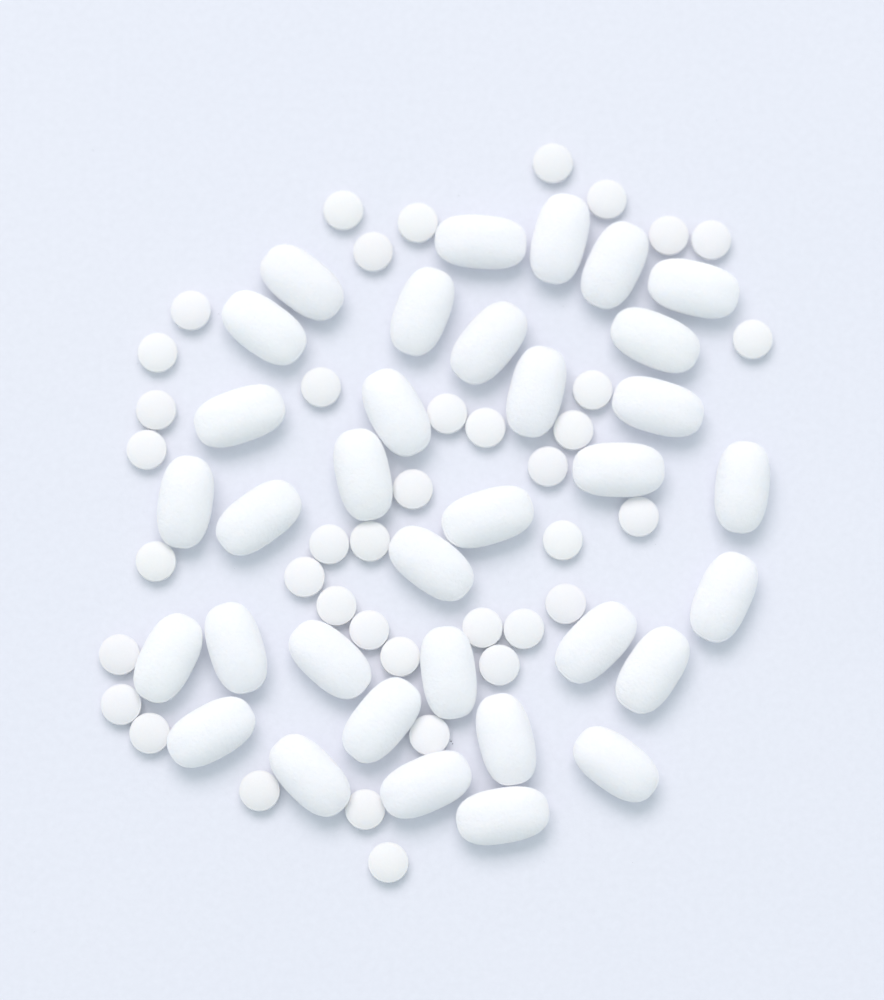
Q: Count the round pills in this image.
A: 39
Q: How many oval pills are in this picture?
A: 34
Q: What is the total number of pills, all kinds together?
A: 73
